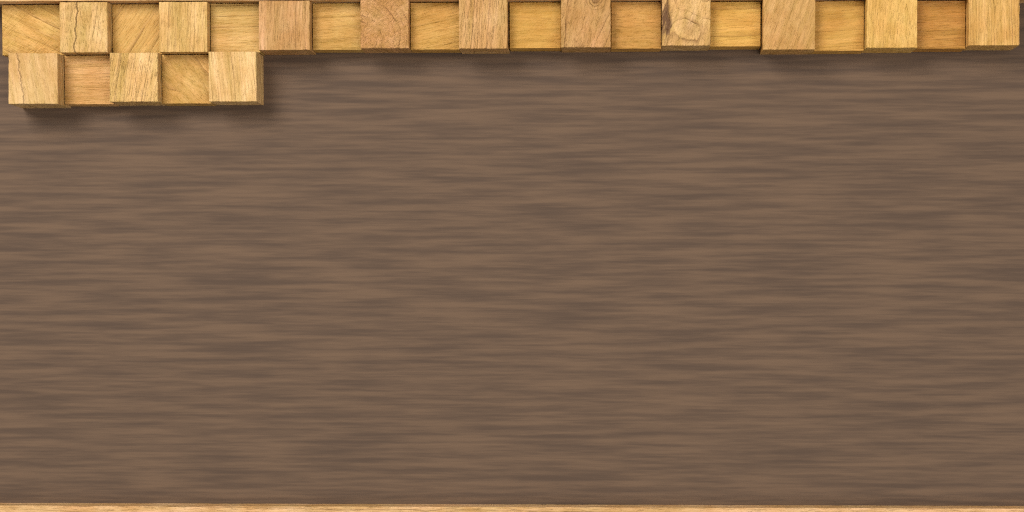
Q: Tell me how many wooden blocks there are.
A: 25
